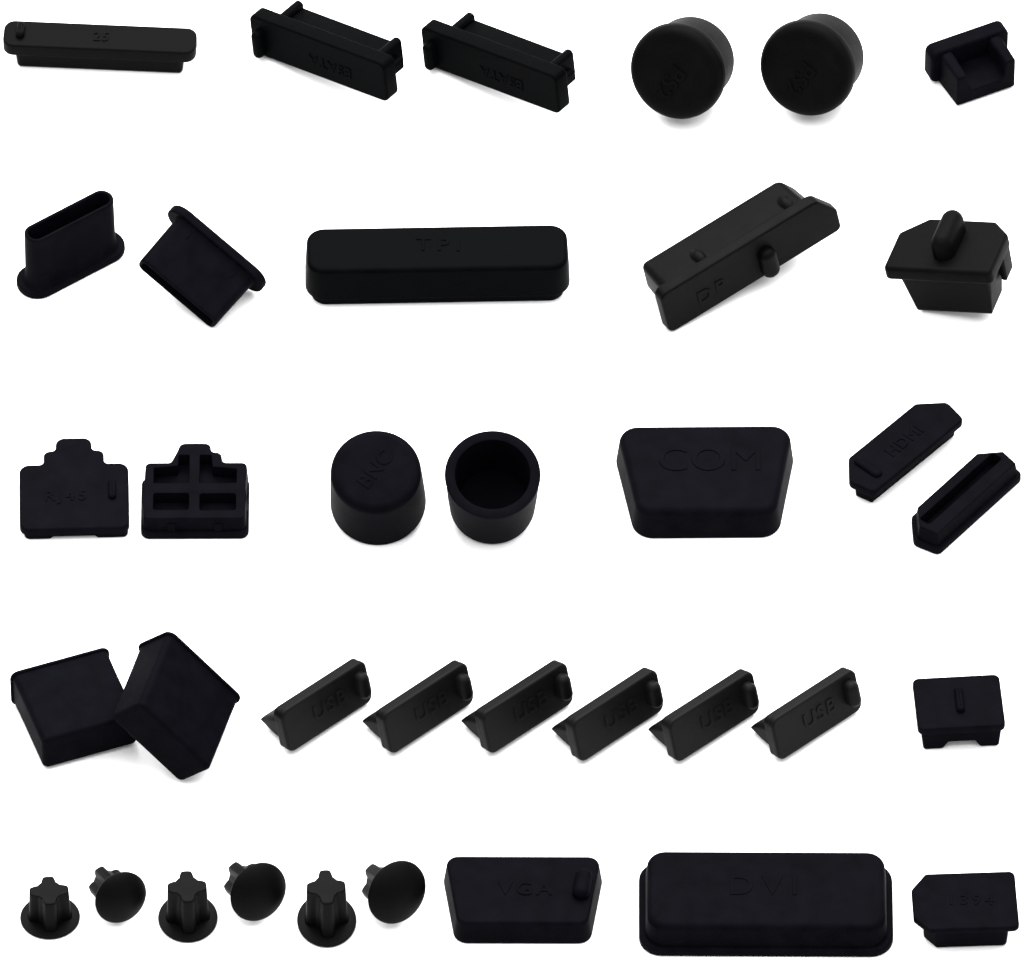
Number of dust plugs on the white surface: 36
